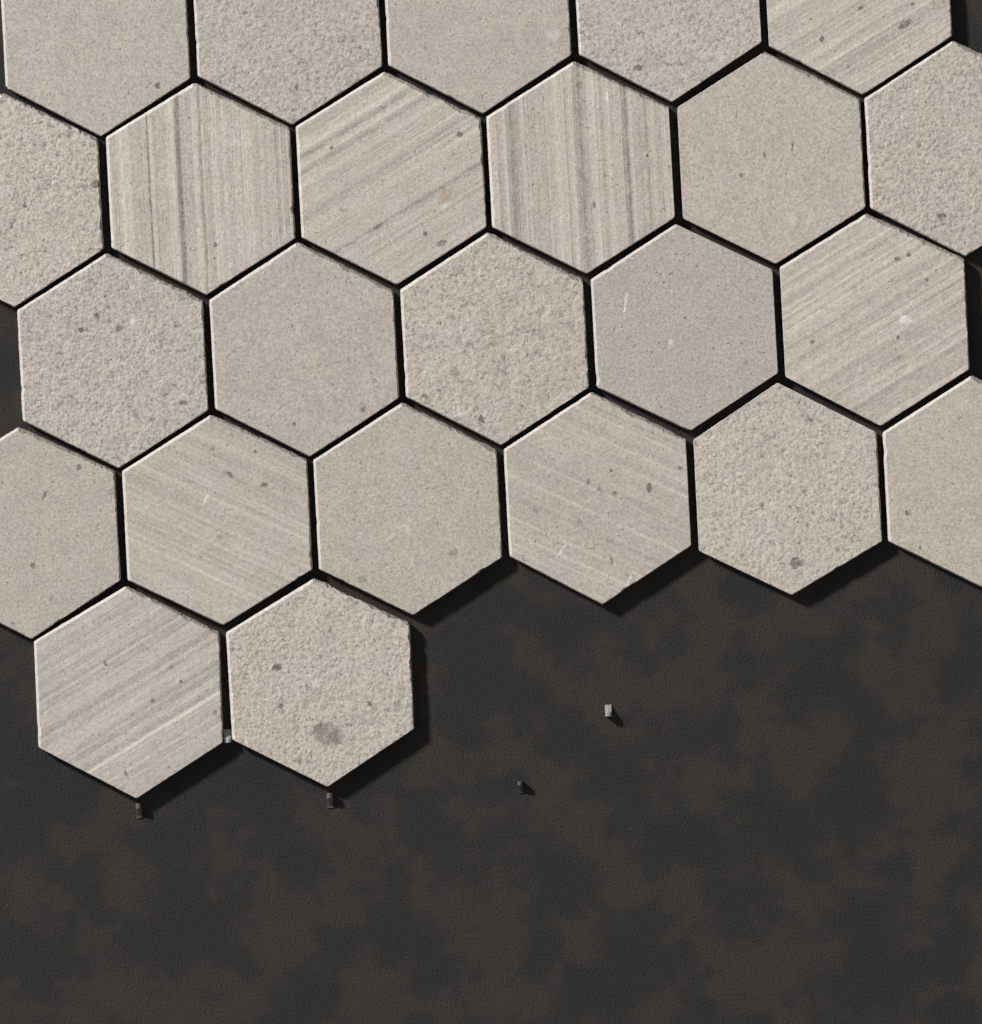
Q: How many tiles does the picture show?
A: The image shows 24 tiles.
